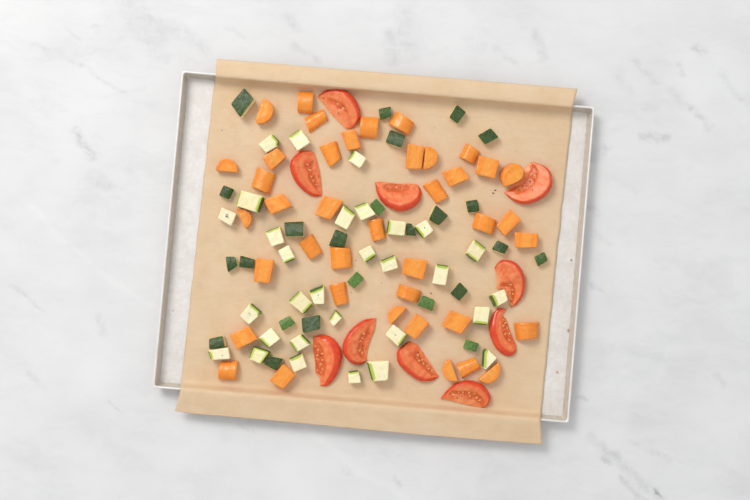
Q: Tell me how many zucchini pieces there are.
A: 54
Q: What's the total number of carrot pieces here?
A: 40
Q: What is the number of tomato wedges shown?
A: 10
